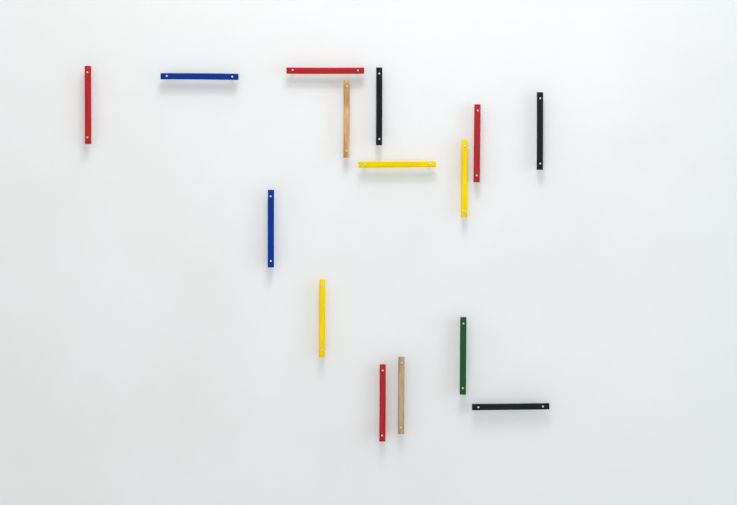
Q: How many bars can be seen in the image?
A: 15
